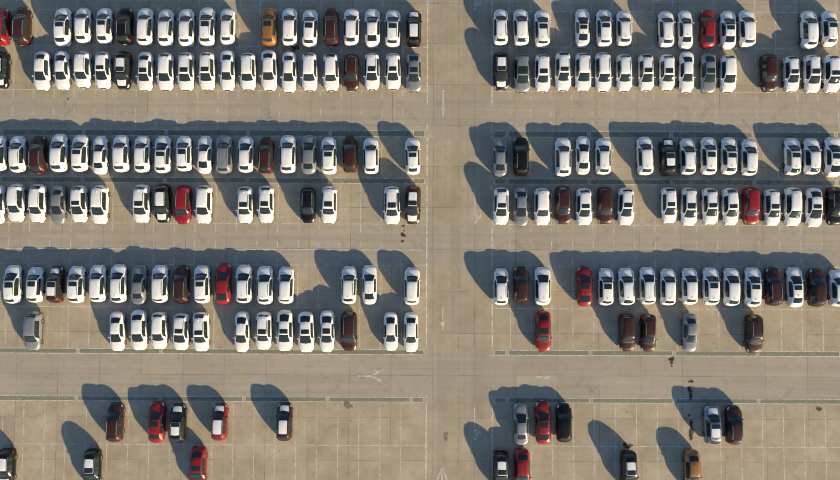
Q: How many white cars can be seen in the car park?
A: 138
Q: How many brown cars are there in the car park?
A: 22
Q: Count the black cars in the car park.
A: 16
